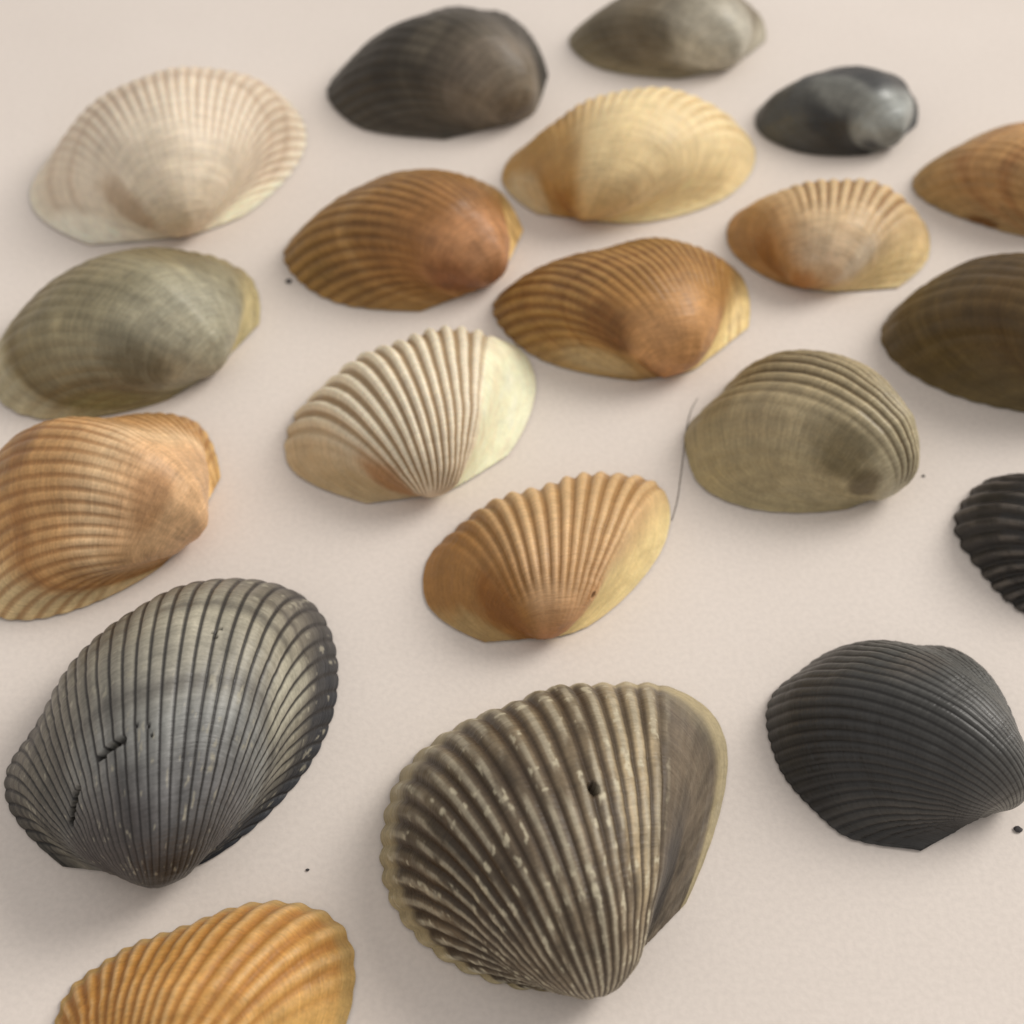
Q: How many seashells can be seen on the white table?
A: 20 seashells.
